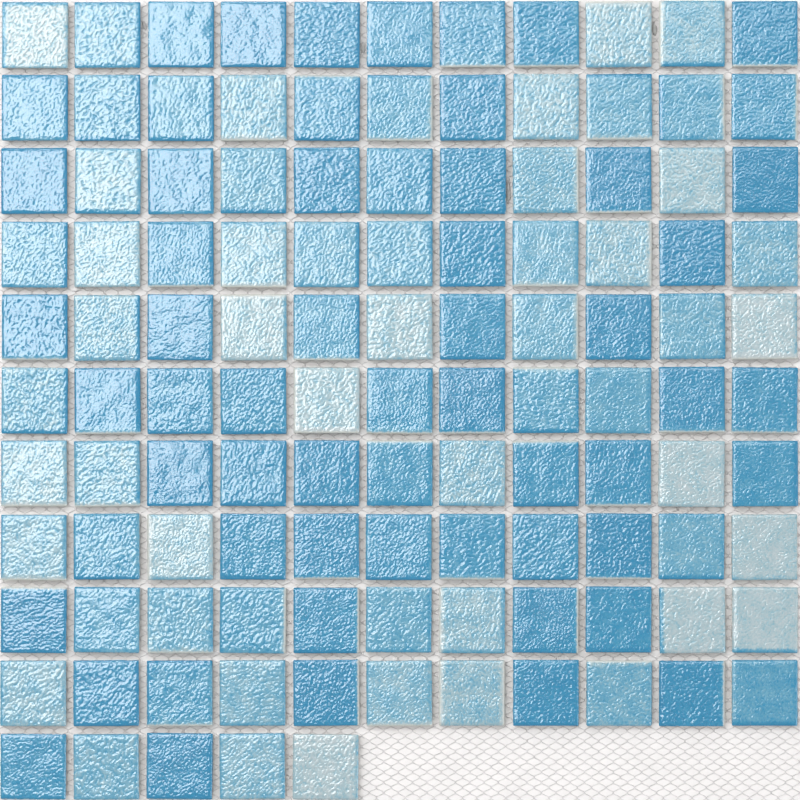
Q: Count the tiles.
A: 115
